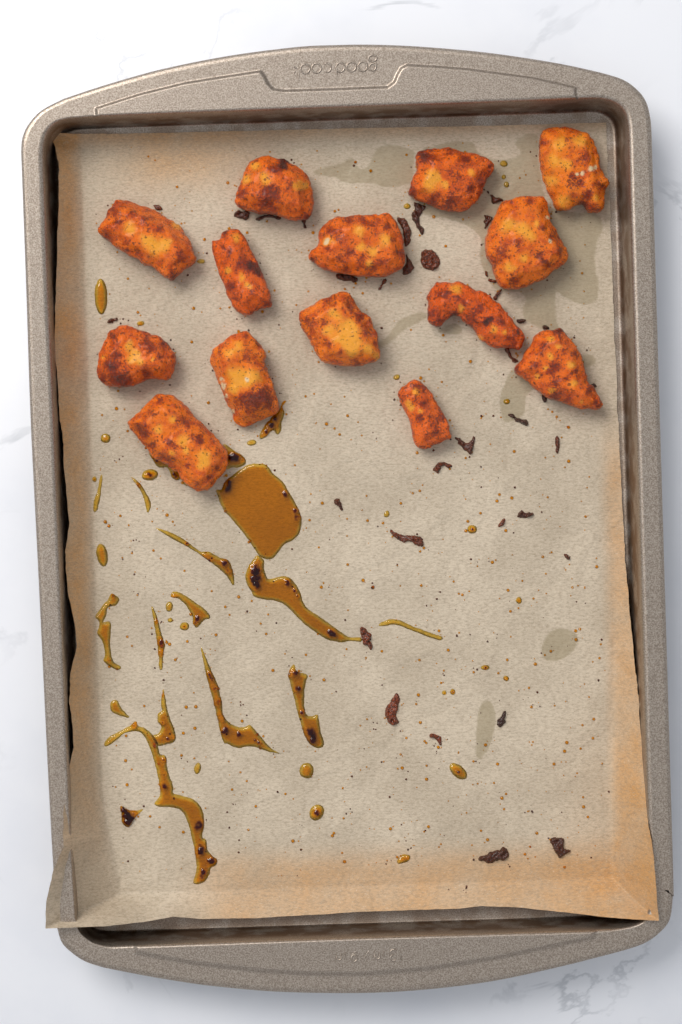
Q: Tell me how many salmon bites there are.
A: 14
